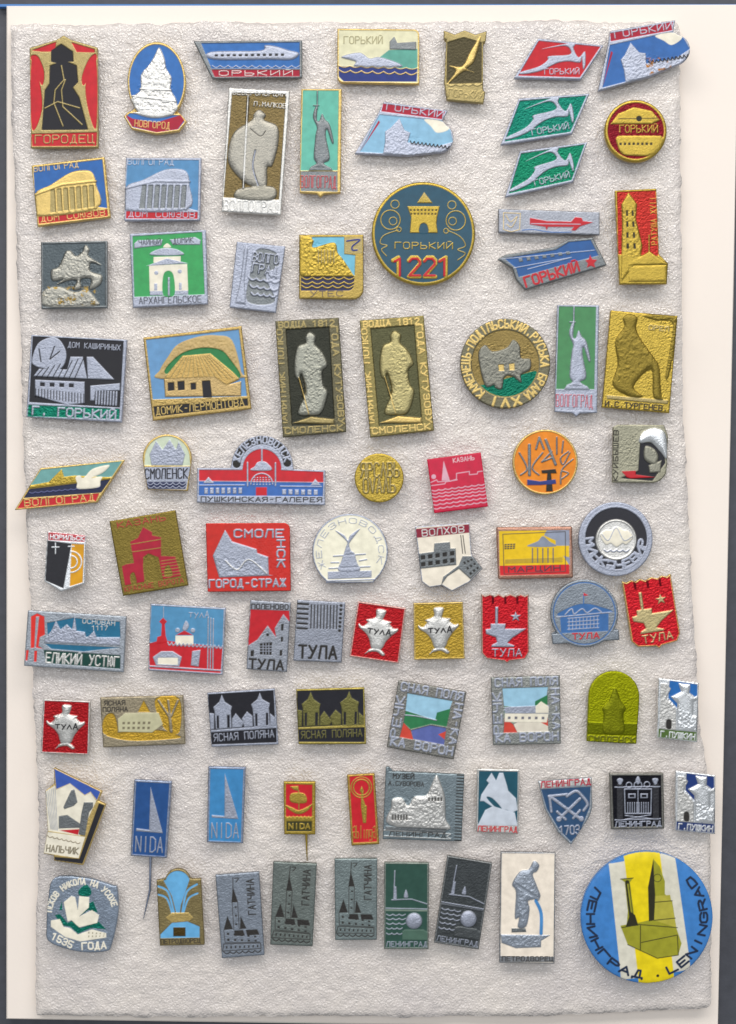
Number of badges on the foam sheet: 80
